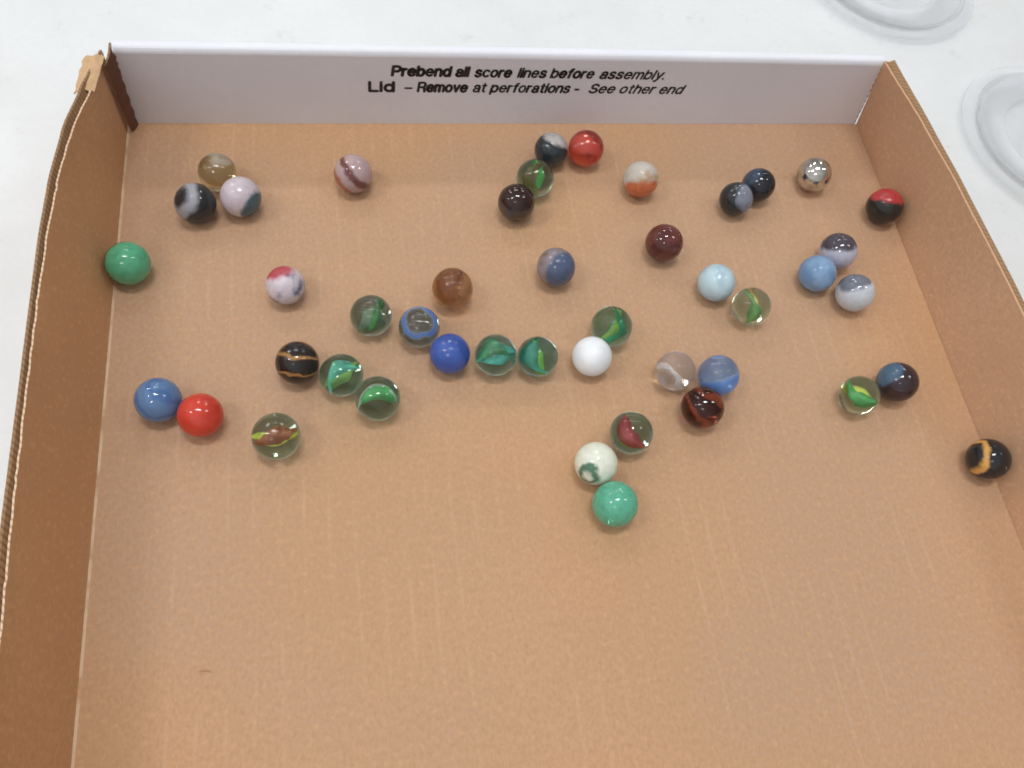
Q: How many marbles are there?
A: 45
